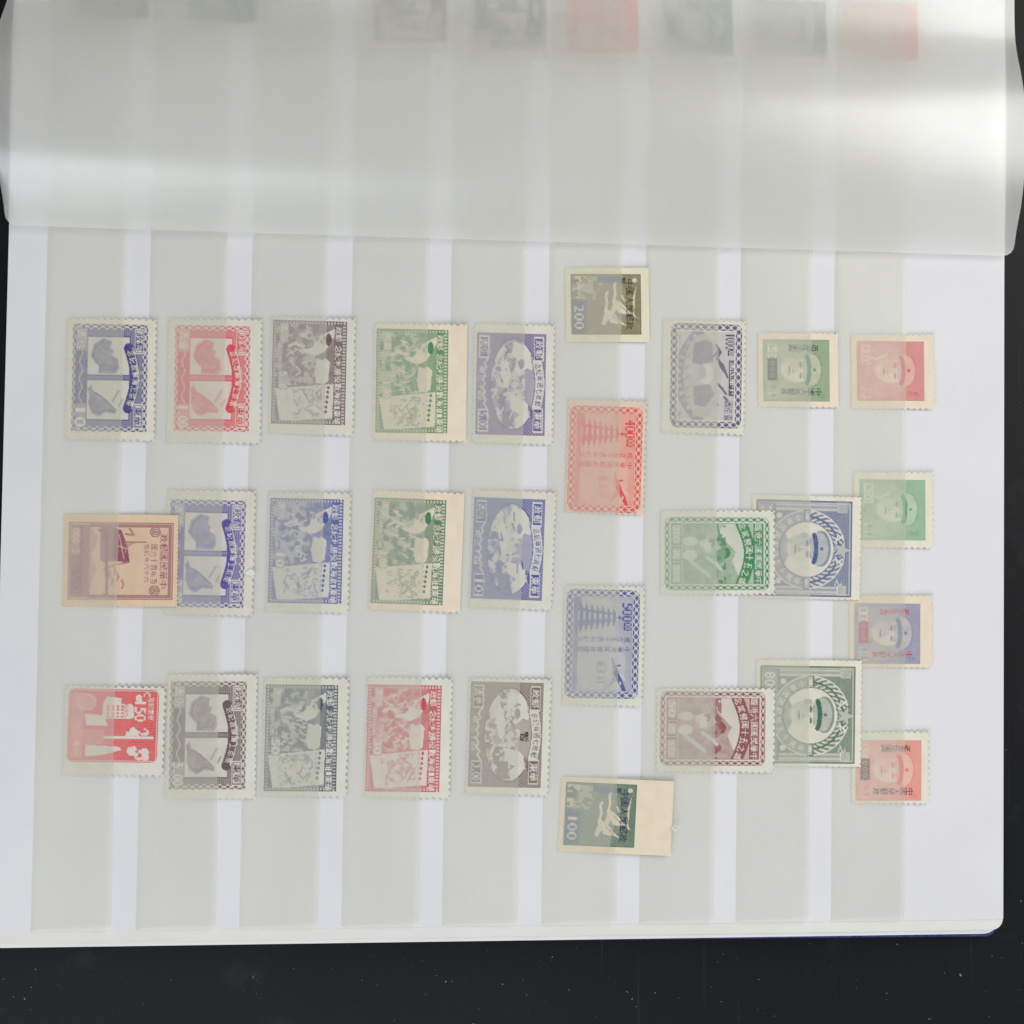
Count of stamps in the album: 37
